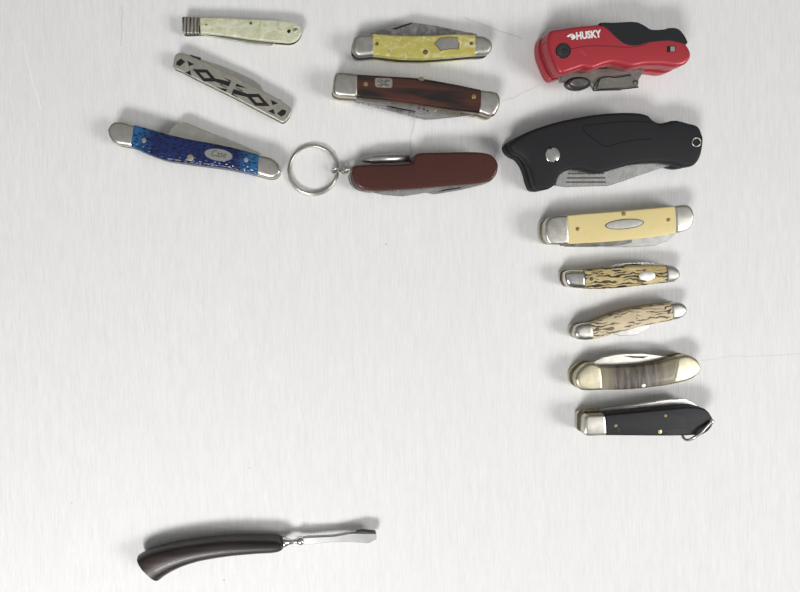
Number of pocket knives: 13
